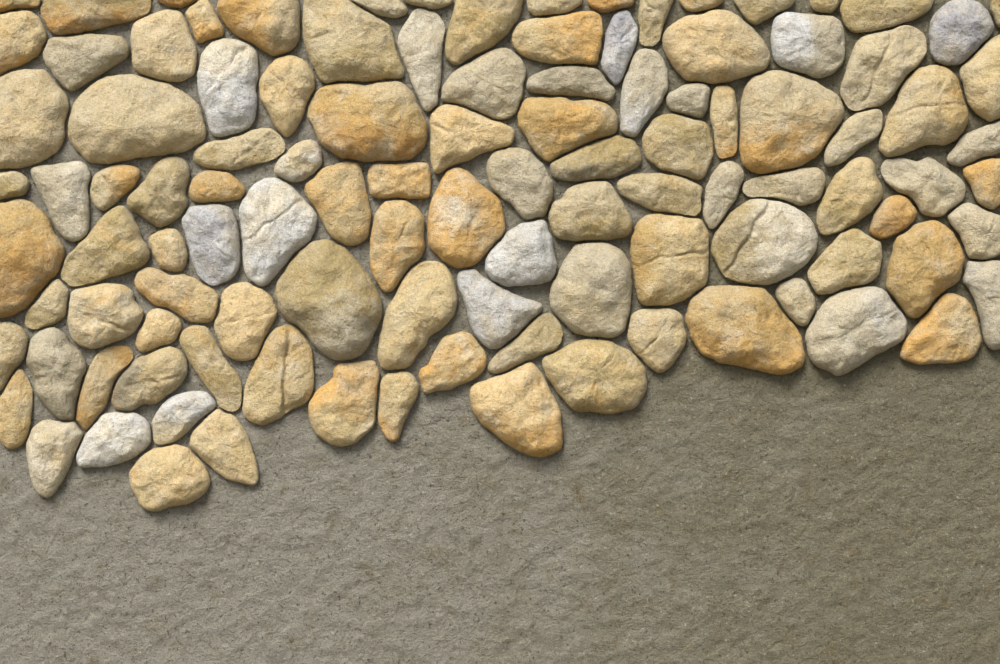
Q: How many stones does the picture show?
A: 110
